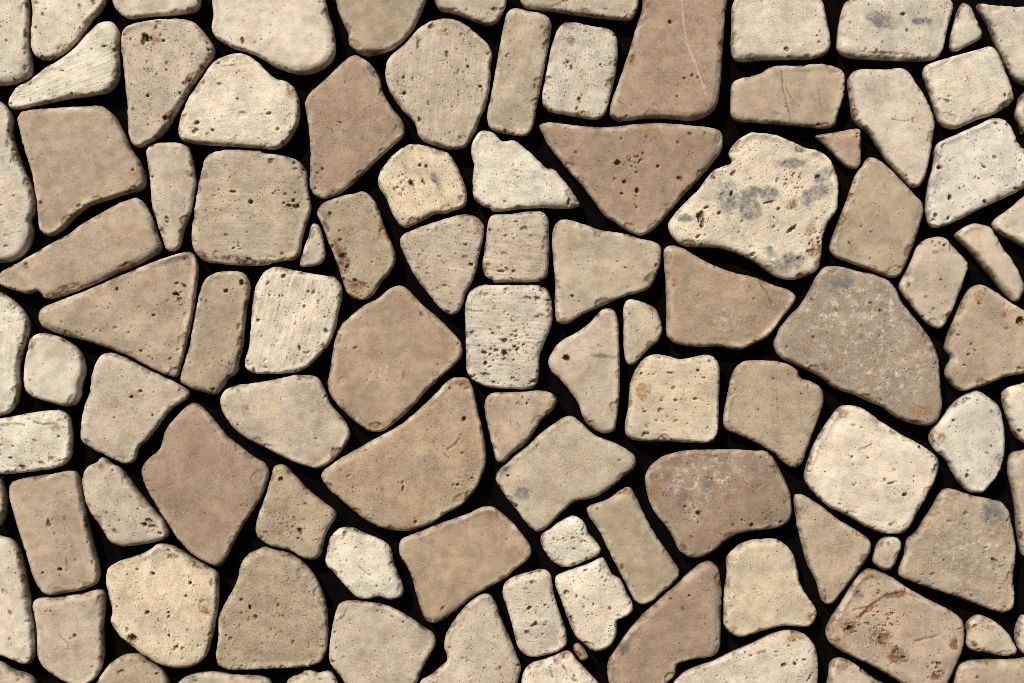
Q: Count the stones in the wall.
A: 102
